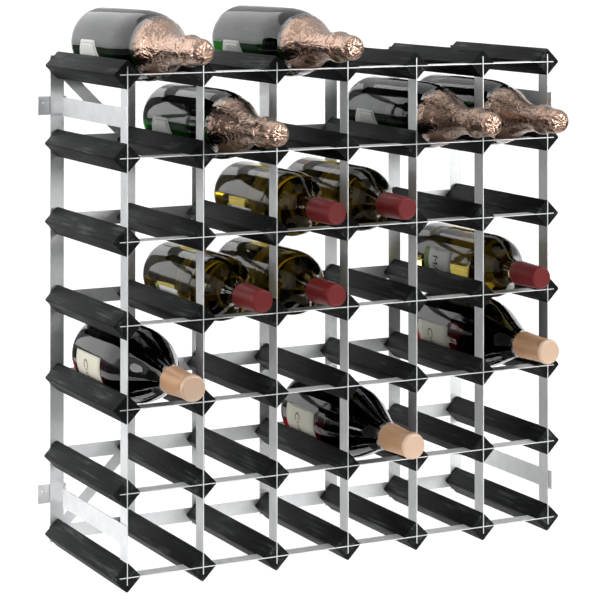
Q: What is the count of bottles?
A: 13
